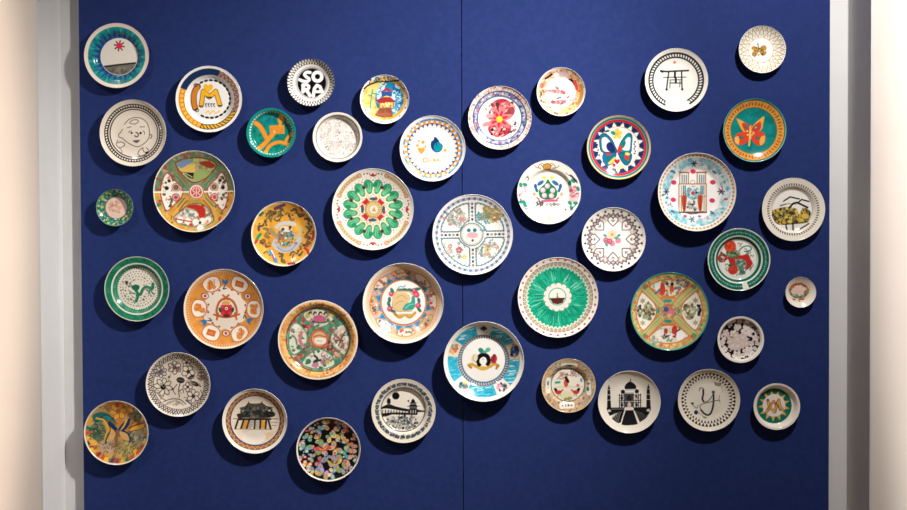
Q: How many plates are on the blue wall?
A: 42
